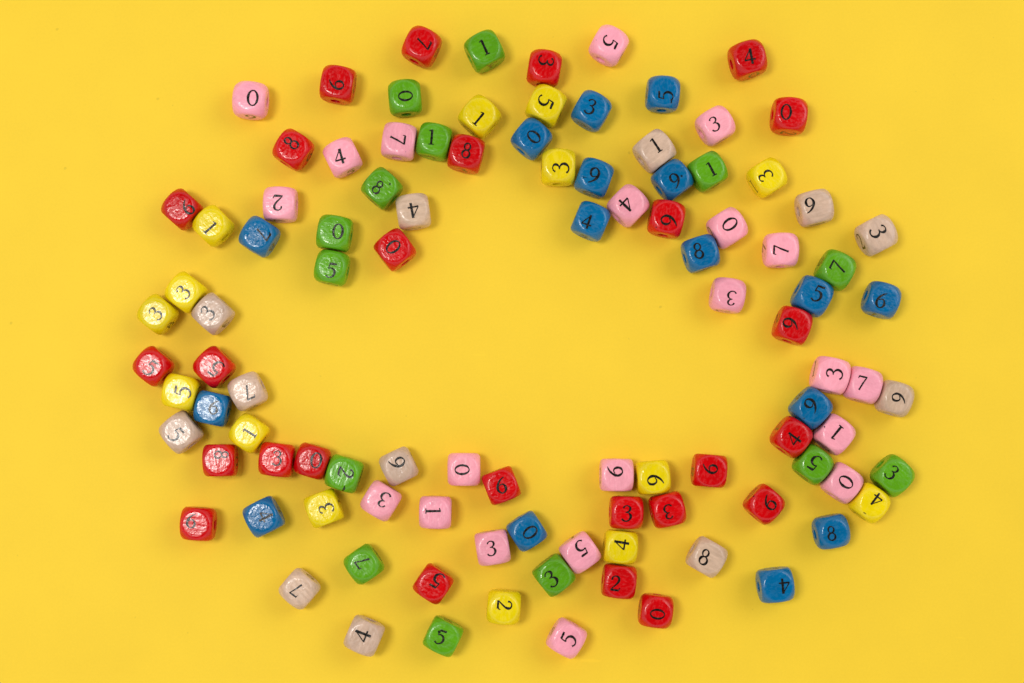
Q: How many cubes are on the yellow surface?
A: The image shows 103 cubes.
